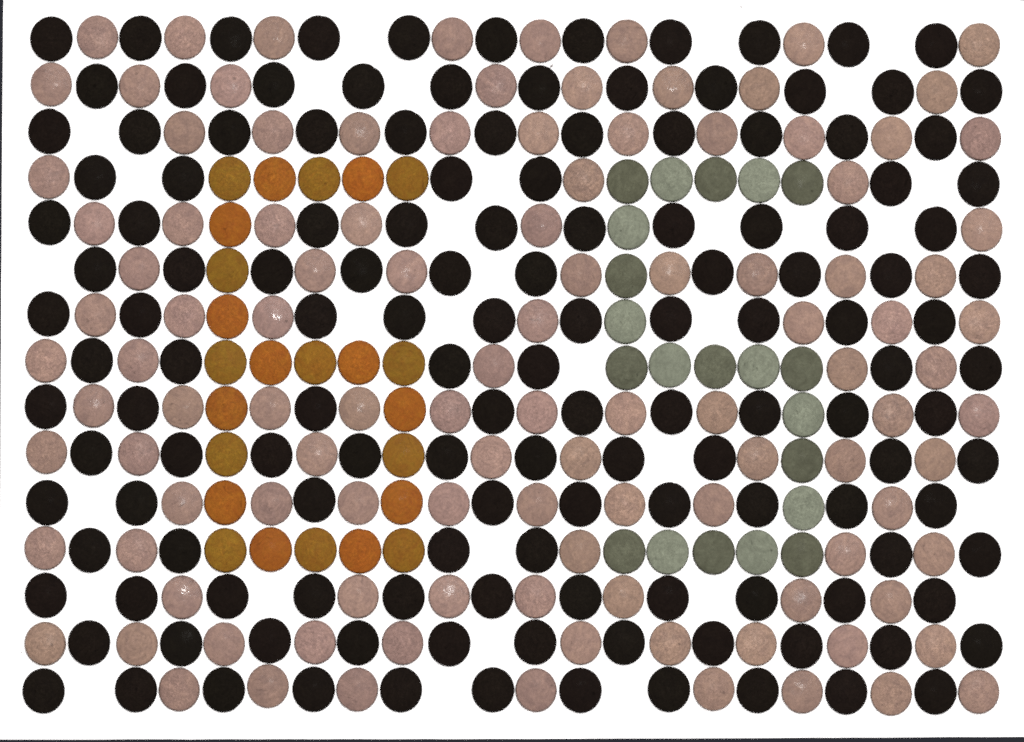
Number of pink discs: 111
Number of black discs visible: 142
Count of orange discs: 24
